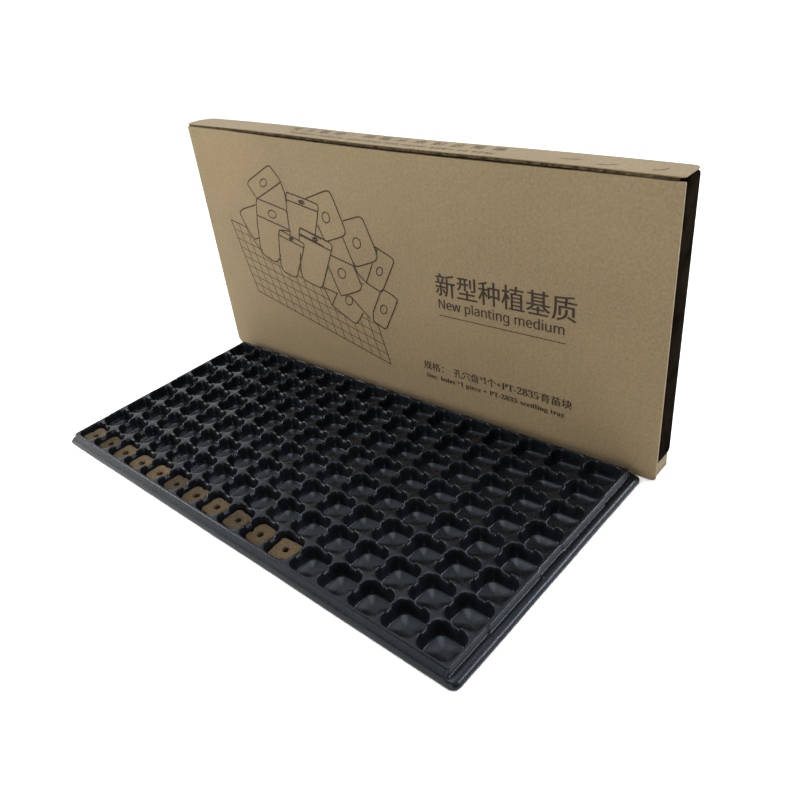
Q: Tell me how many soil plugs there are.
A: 11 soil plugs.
